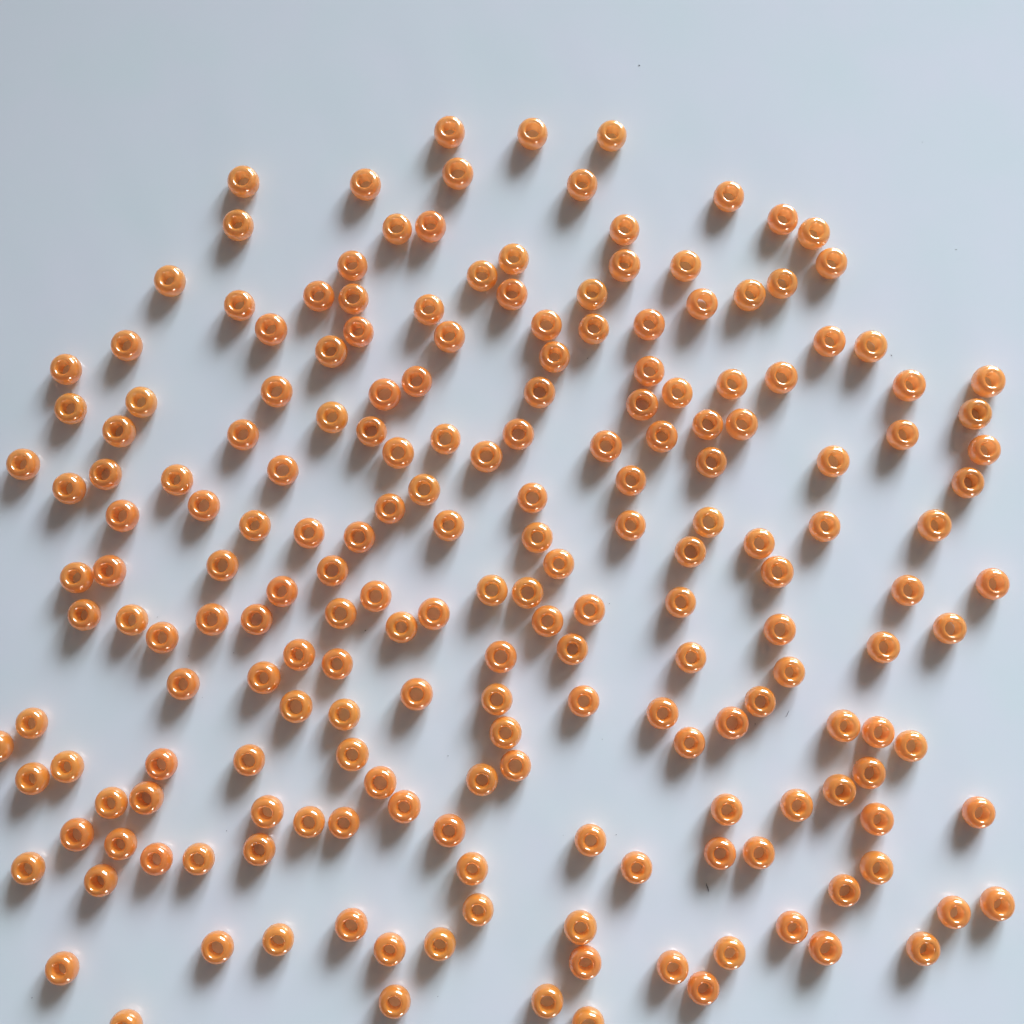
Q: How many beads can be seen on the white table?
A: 200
